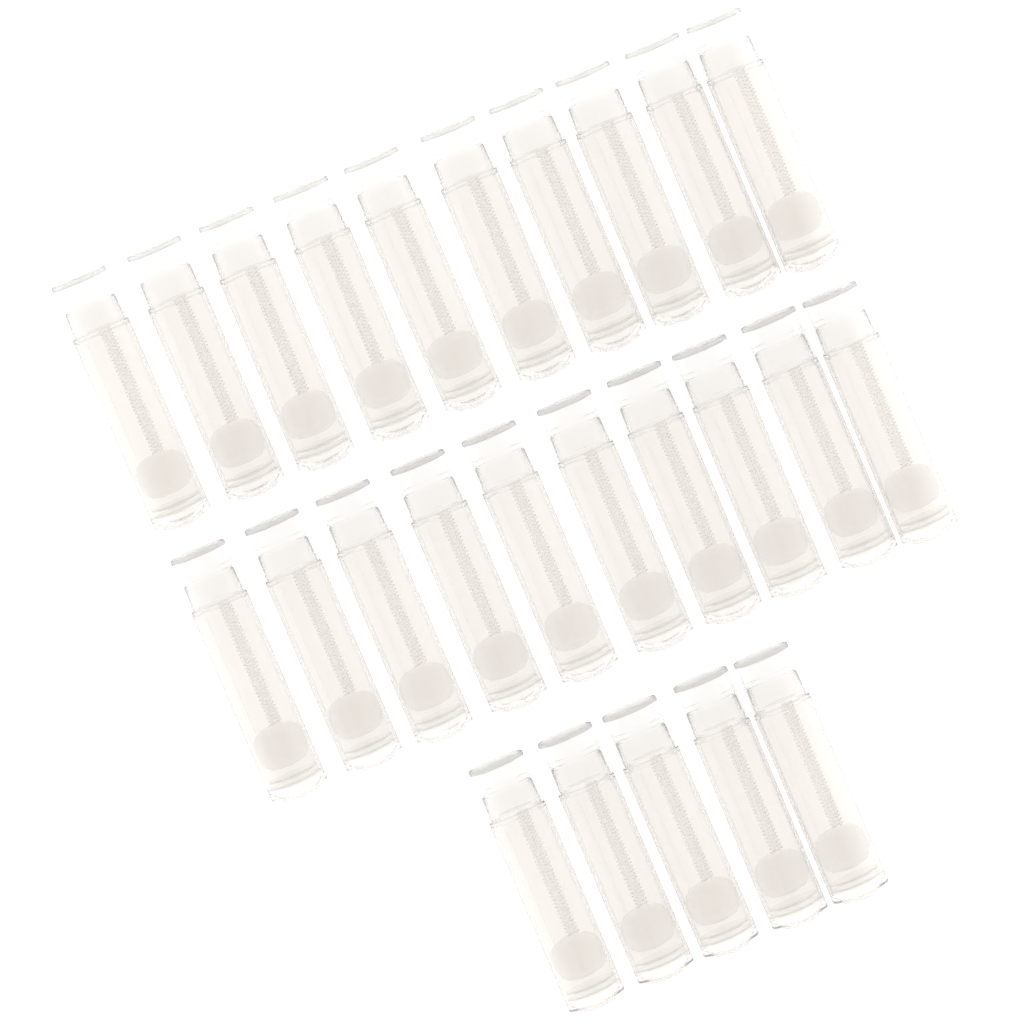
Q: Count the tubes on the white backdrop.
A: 25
